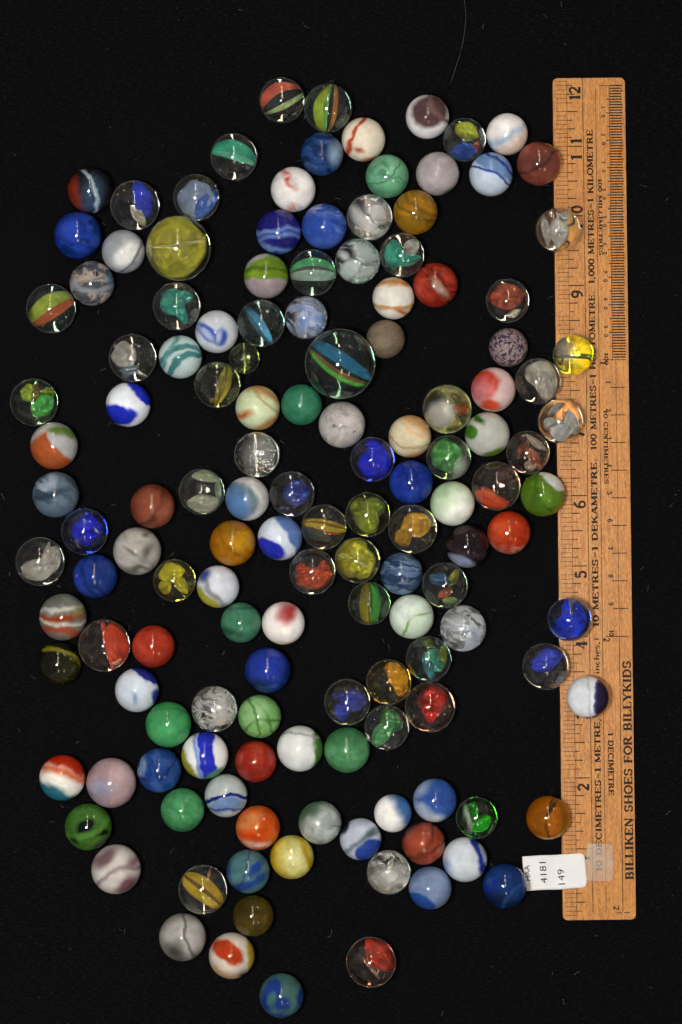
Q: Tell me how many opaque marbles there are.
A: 83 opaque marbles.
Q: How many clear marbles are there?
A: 57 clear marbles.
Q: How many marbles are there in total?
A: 140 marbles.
